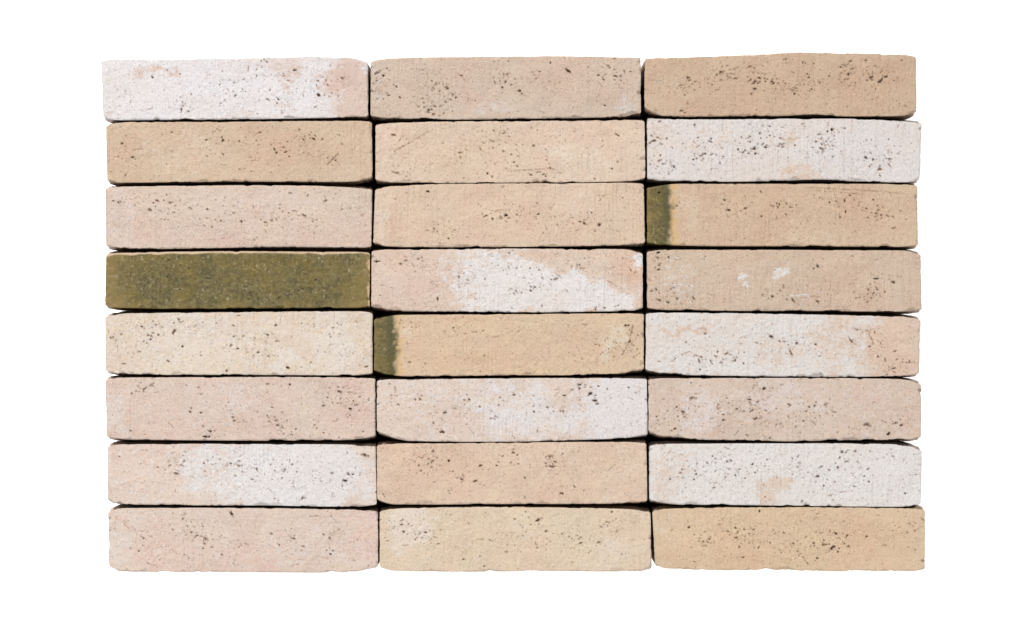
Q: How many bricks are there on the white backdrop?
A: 24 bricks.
